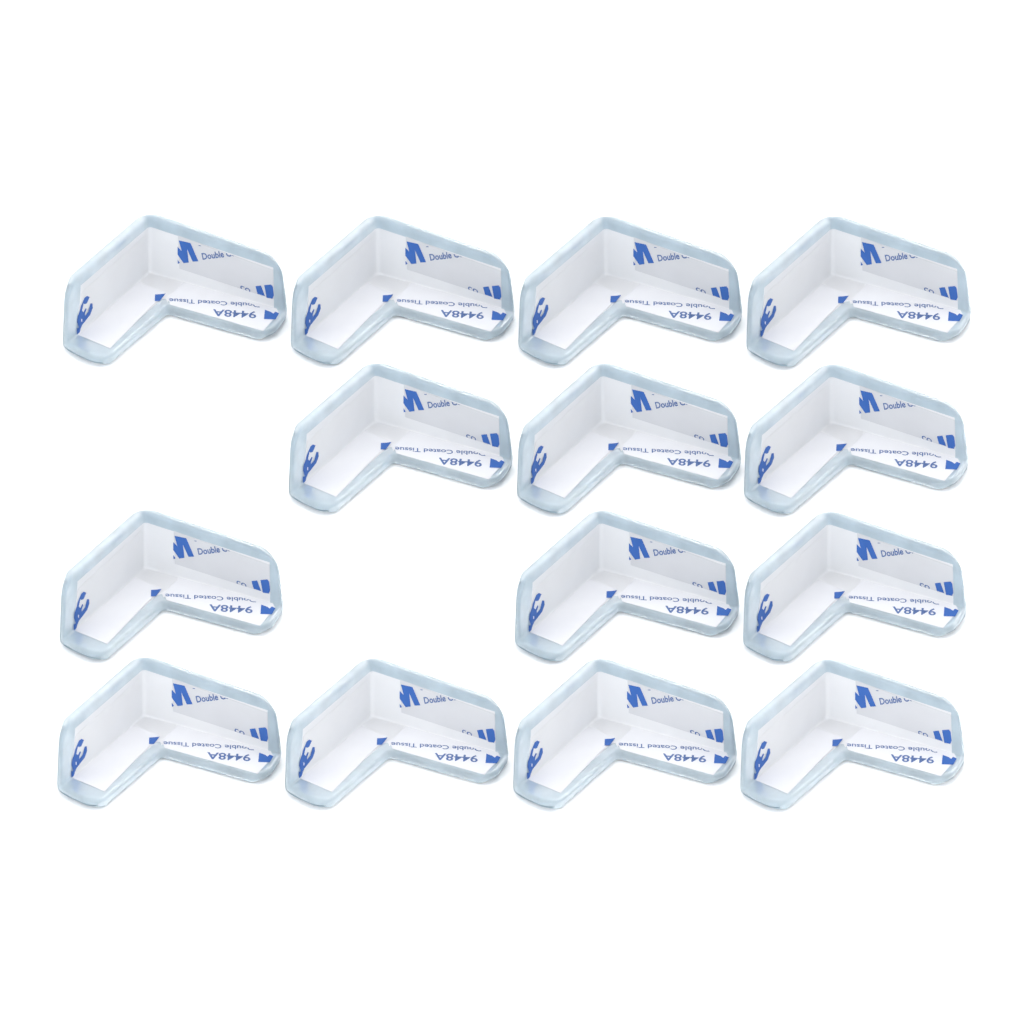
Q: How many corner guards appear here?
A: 14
